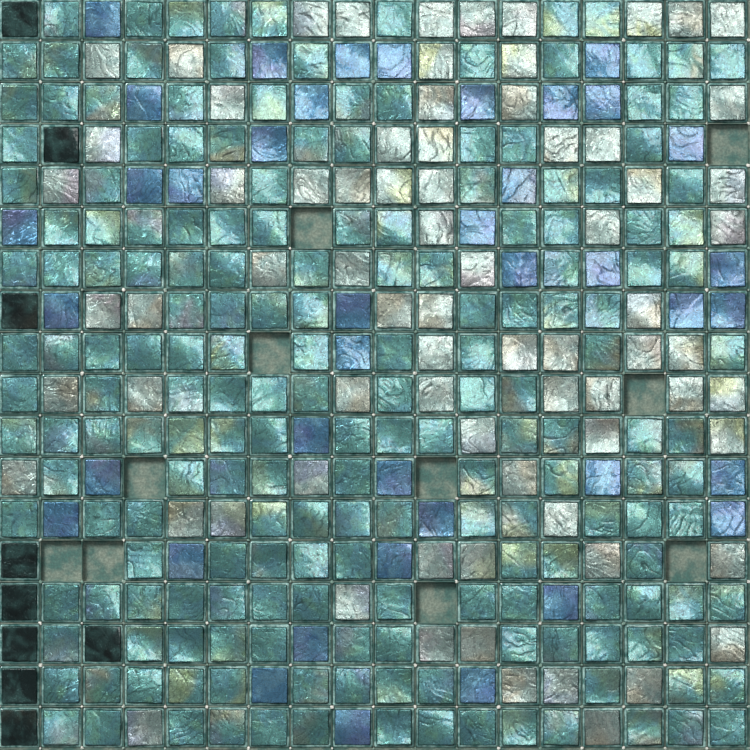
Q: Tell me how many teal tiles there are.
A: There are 190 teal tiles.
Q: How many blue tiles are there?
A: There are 40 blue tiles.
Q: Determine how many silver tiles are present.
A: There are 75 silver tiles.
